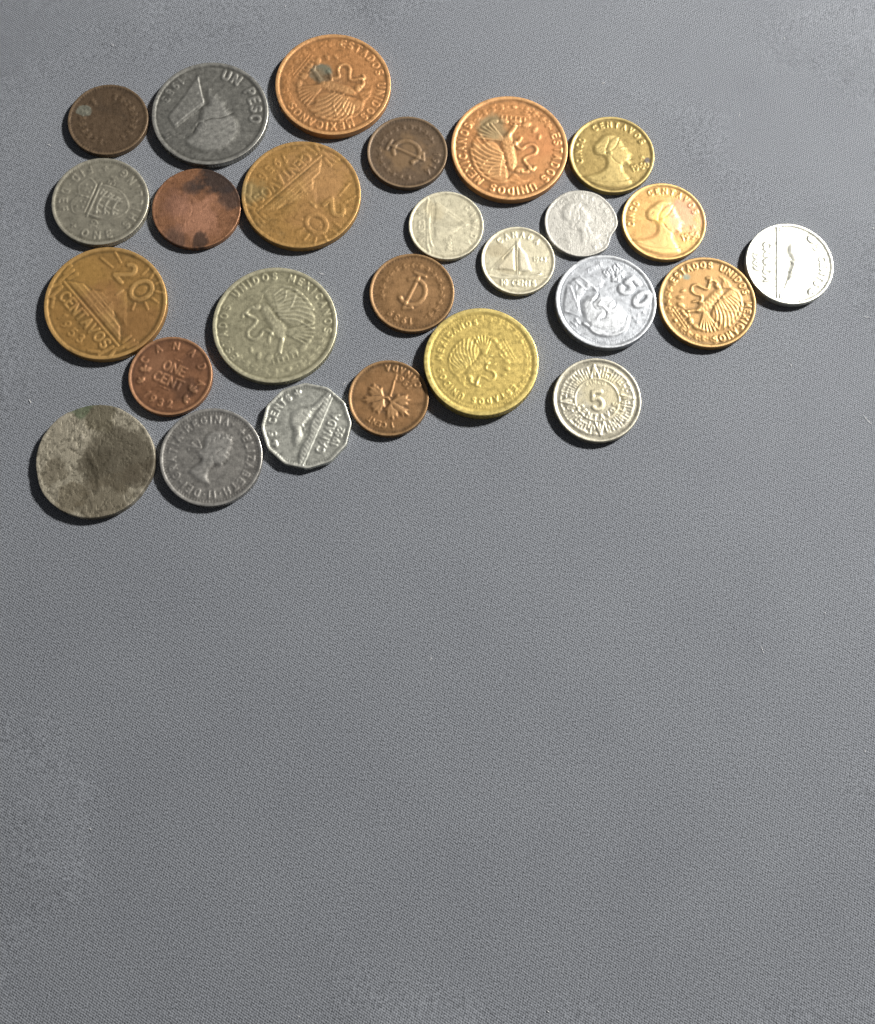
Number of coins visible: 26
